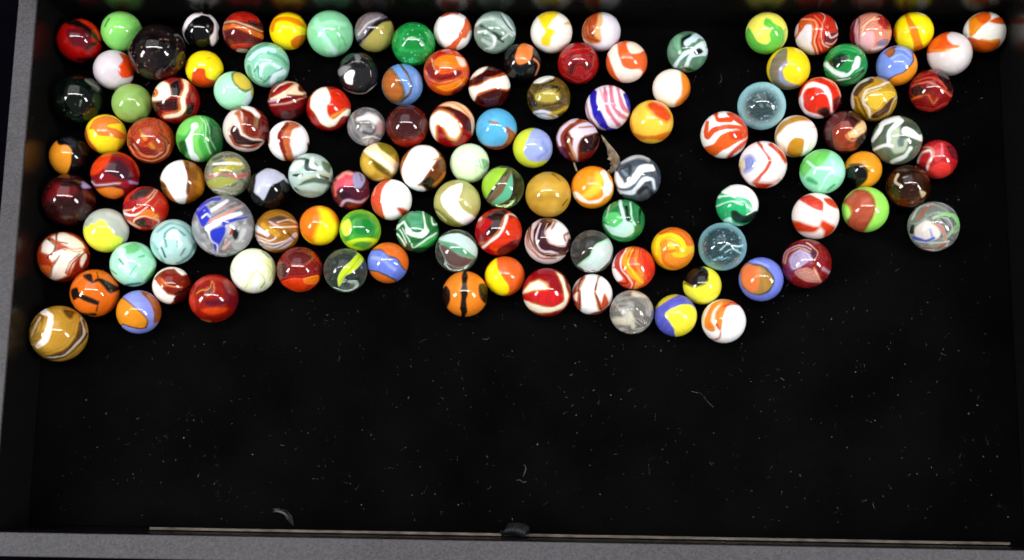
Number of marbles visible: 125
